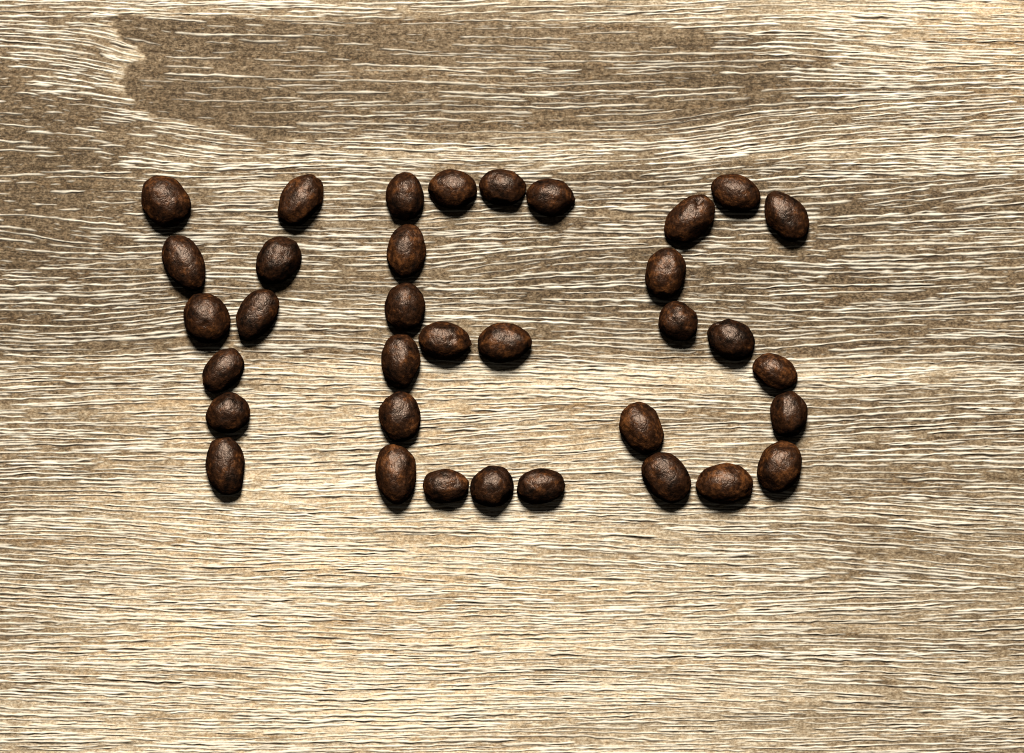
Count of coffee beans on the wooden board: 35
